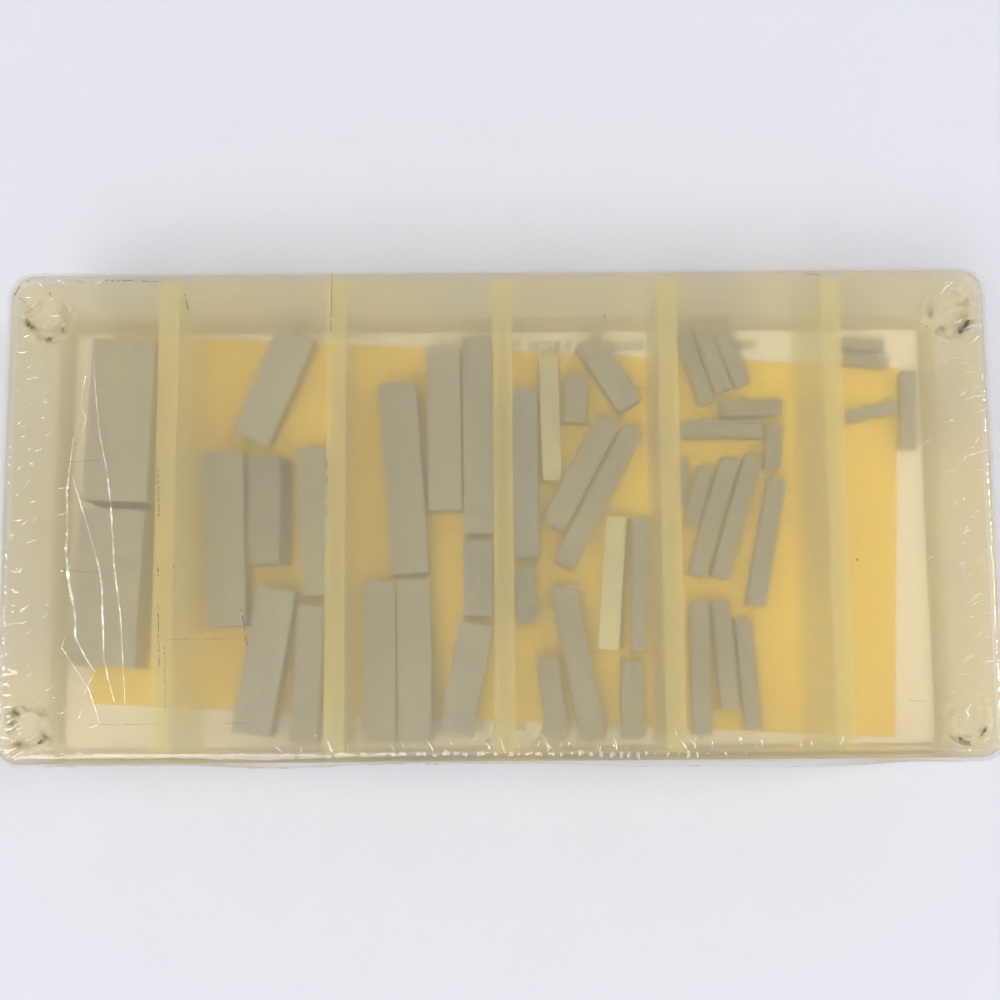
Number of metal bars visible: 45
